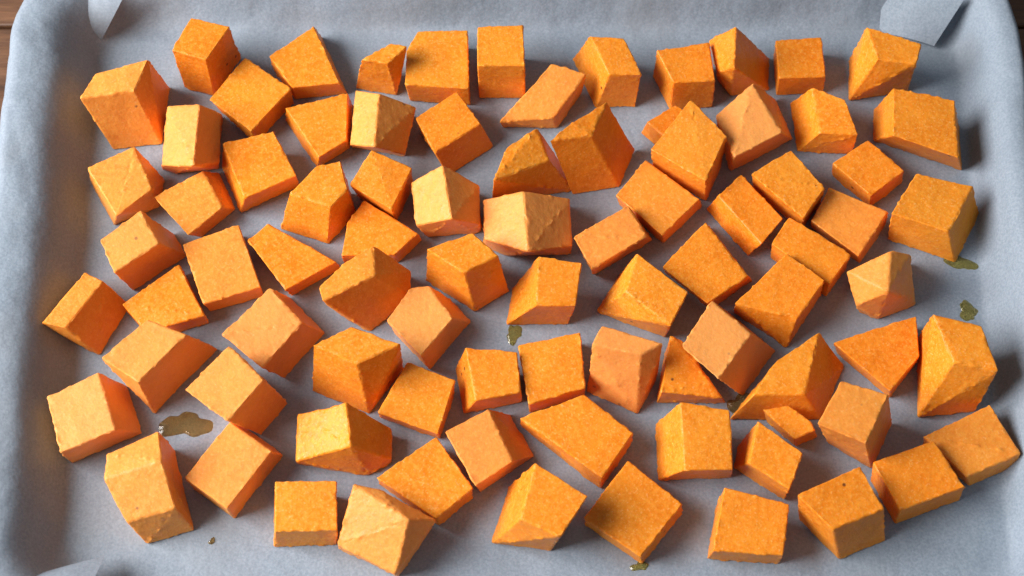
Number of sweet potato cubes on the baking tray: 85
